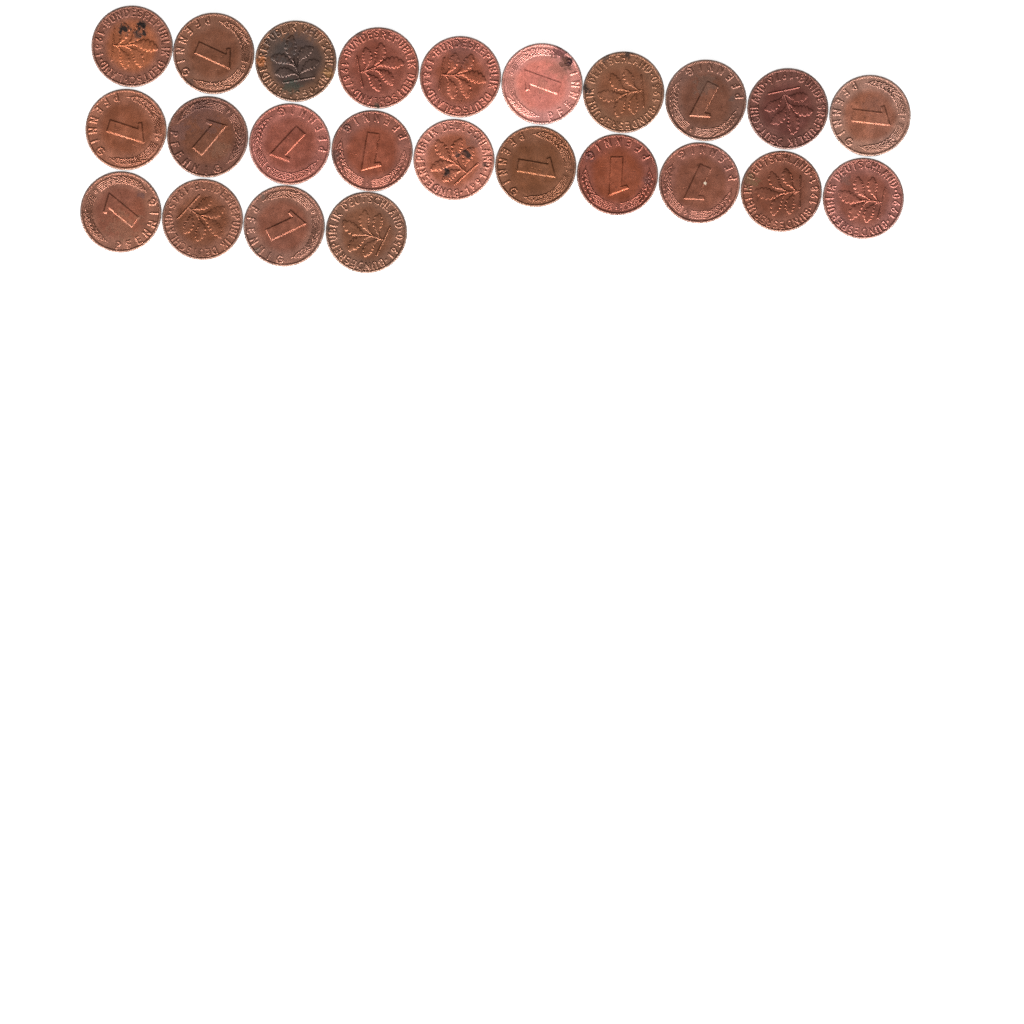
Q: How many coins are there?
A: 24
